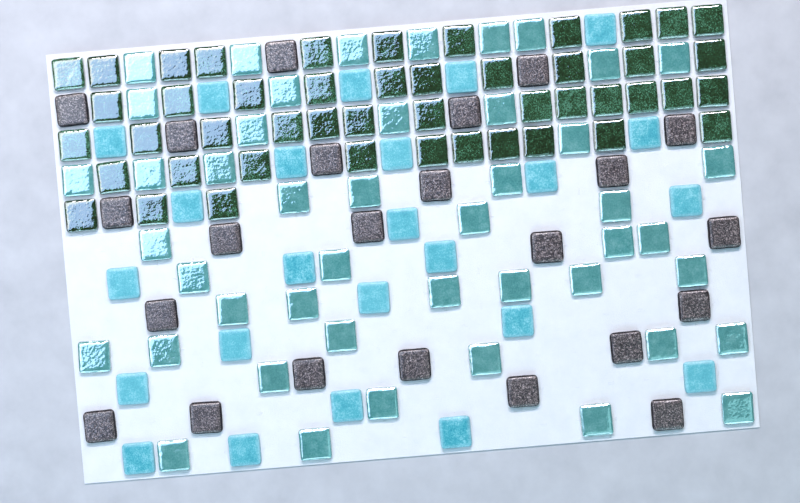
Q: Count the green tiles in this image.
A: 47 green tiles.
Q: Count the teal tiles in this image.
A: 46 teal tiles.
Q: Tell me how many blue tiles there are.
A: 24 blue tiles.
